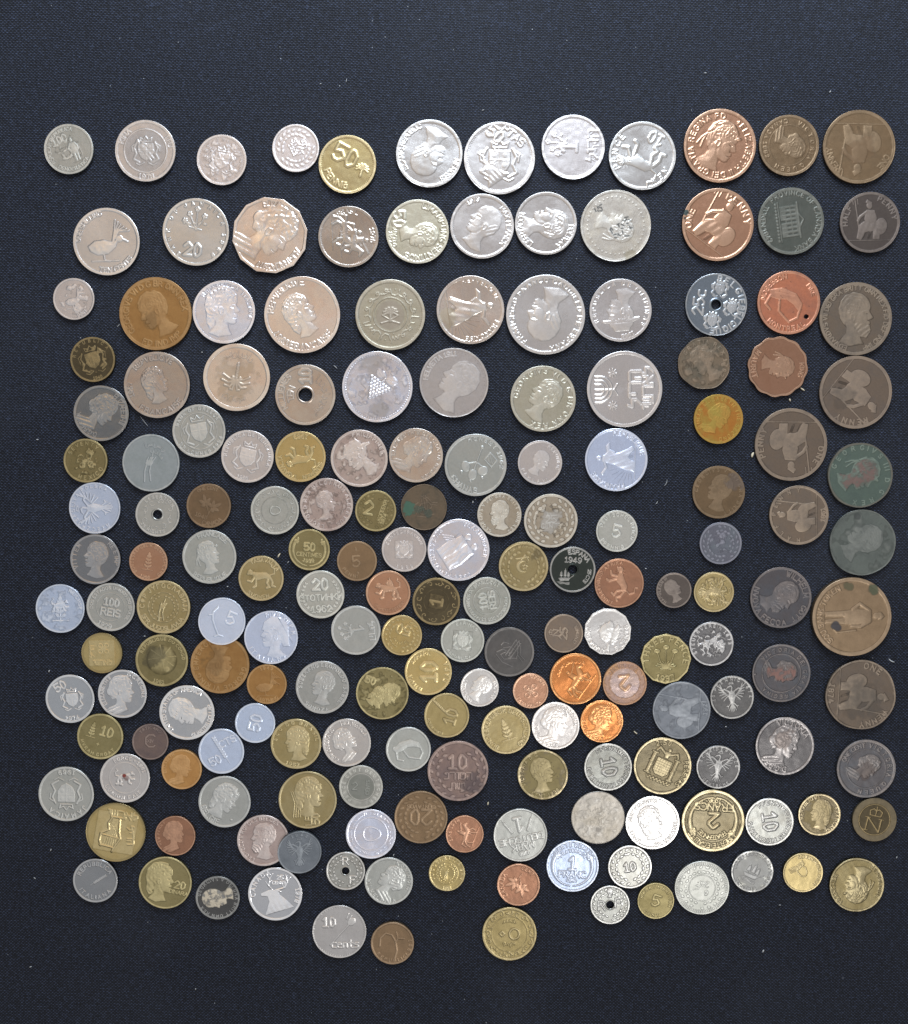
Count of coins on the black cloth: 180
